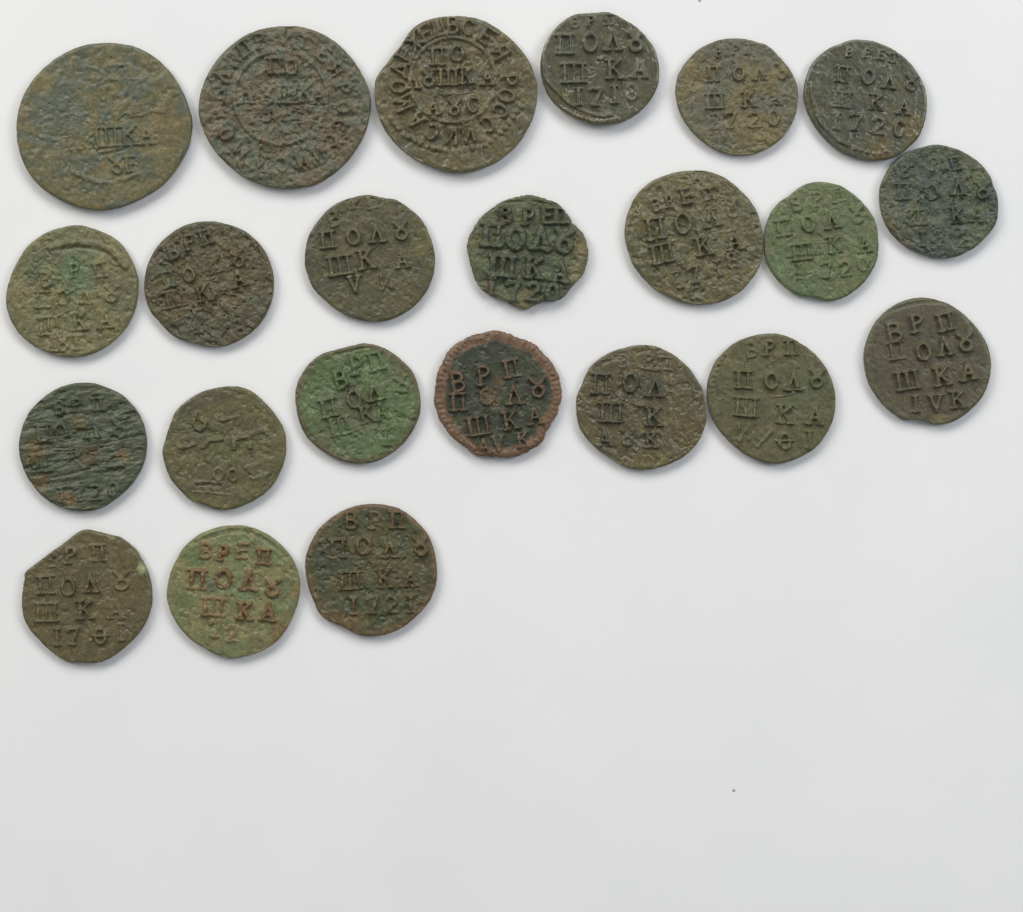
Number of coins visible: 23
